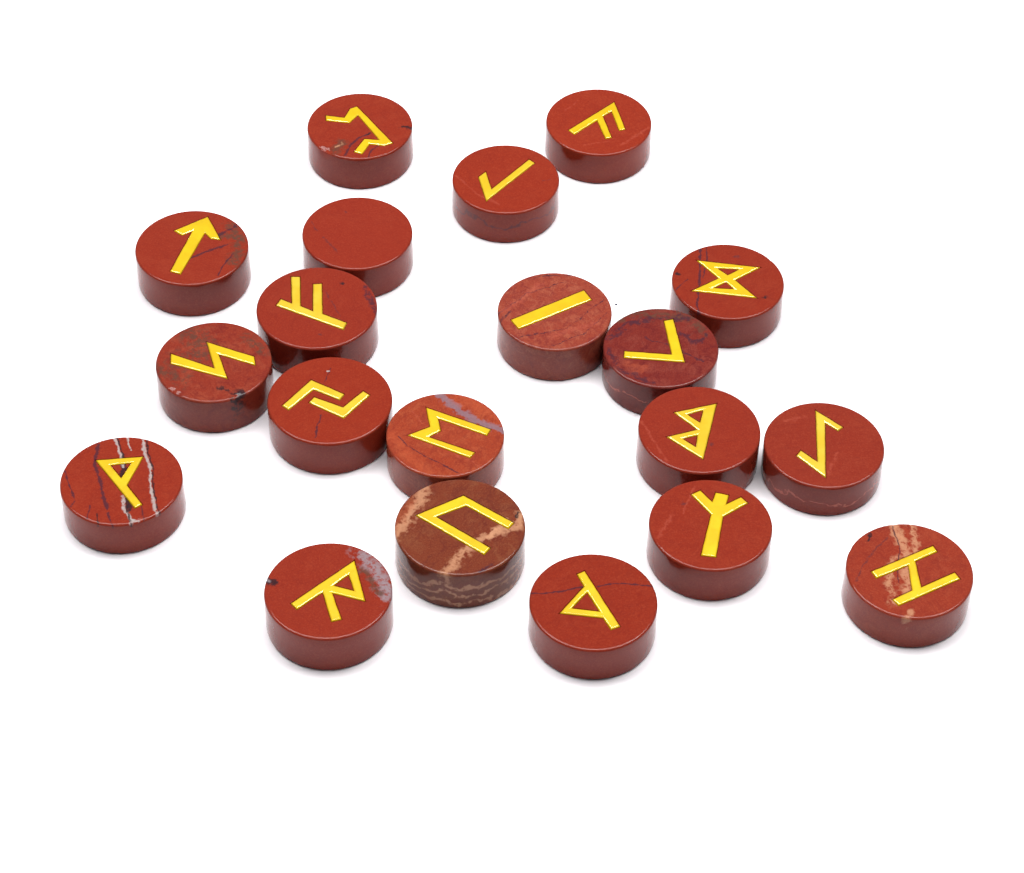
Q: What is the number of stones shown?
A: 20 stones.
